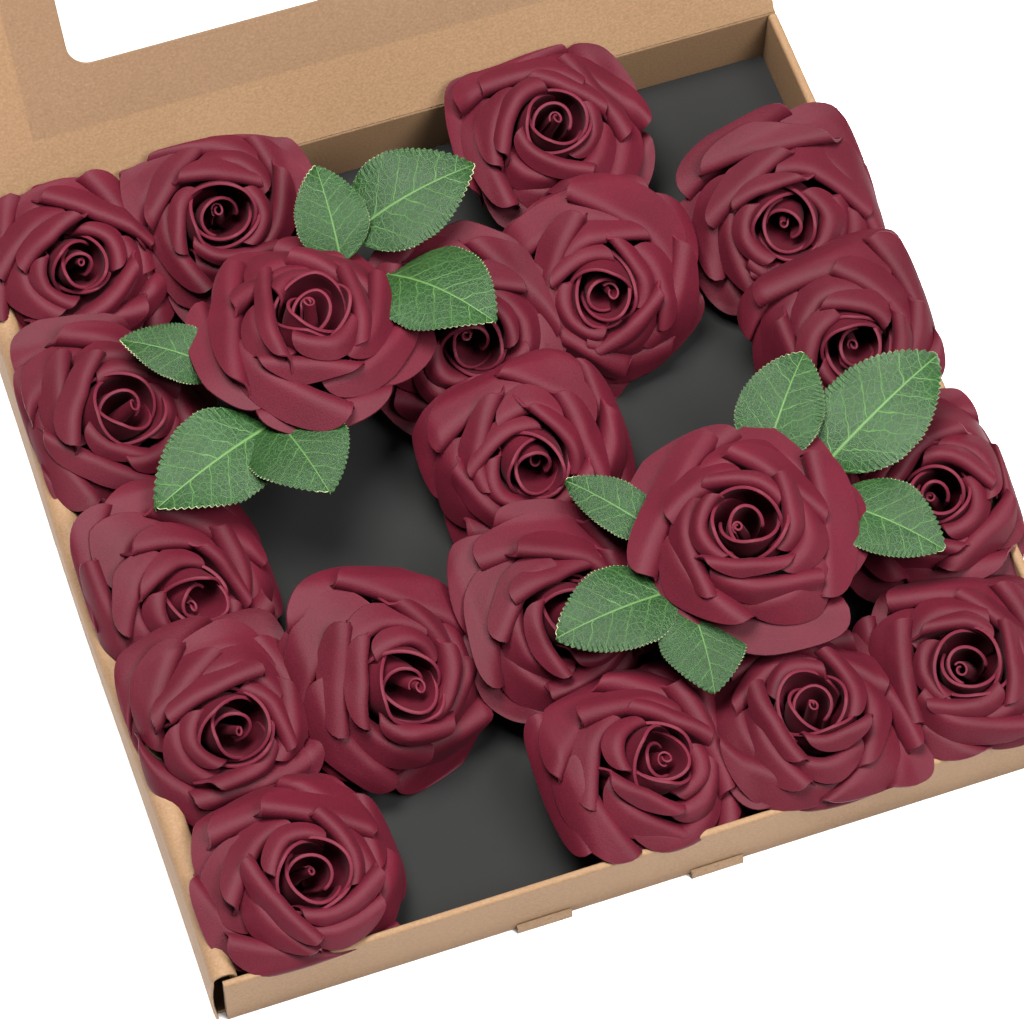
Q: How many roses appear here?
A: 20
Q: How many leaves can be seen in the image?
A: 12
